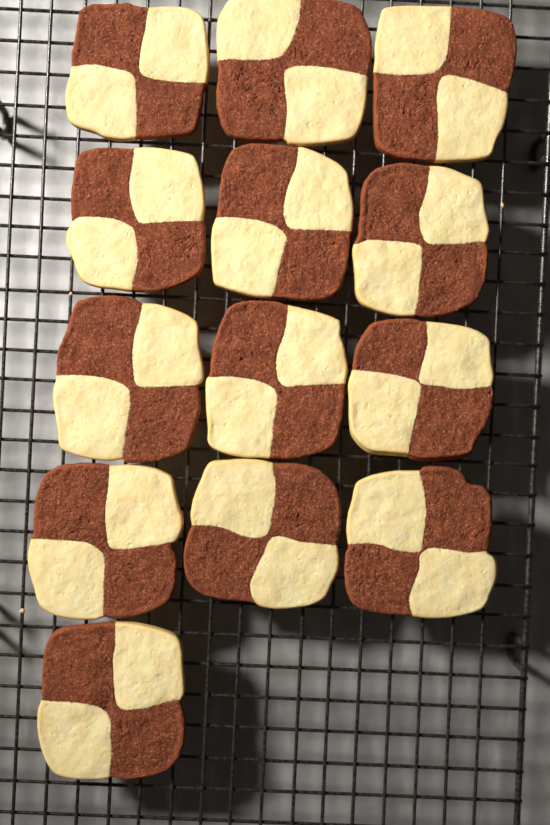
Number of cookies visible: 13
